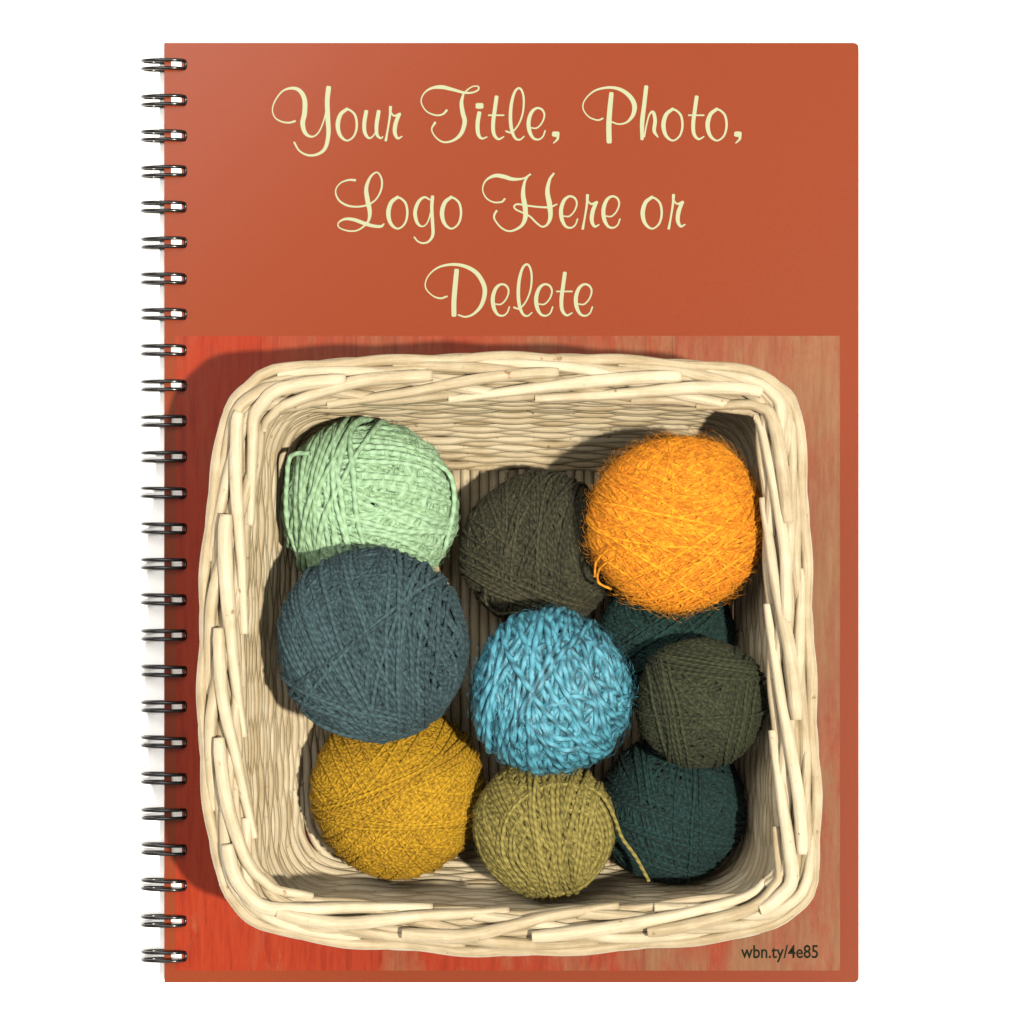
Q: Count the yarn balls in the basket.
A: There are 10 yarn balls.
